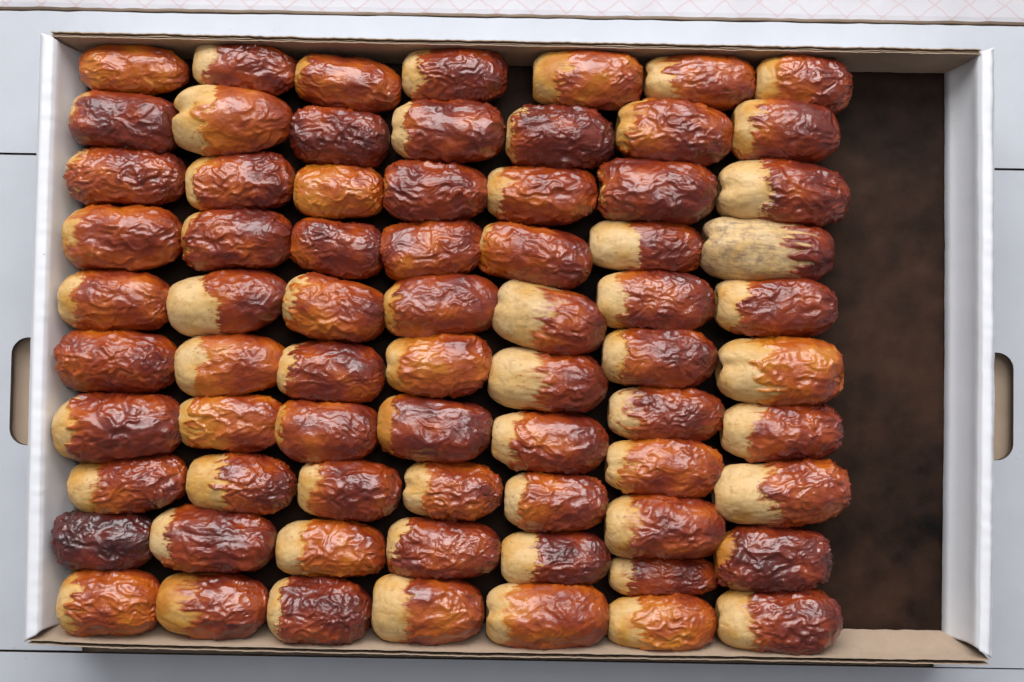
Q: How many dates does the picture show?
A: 71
